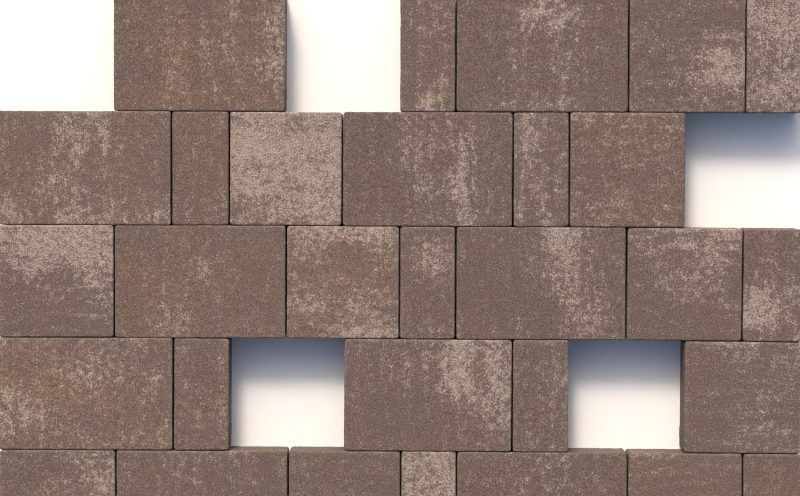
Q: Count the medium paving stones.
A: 10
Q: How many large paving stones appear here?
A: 10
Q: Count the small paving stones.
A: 10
